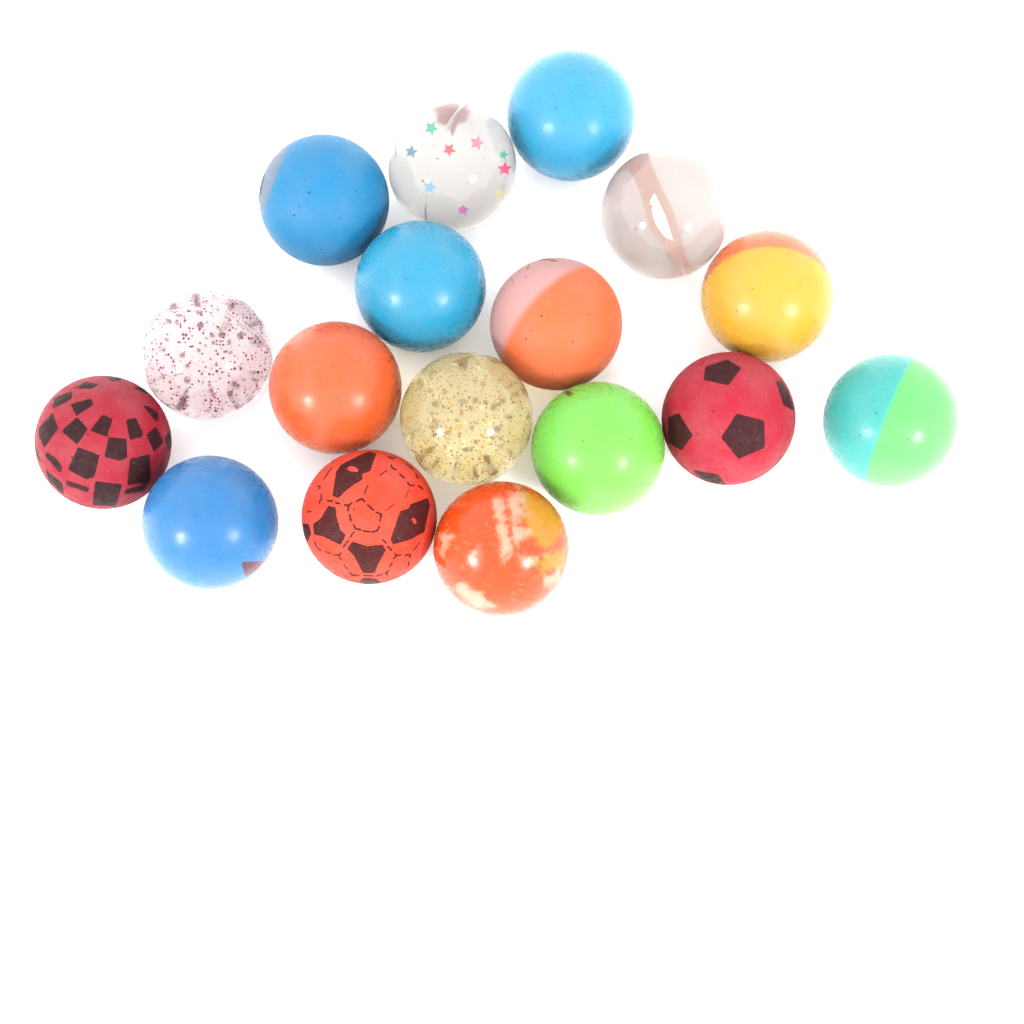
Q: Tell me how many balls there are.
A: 17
